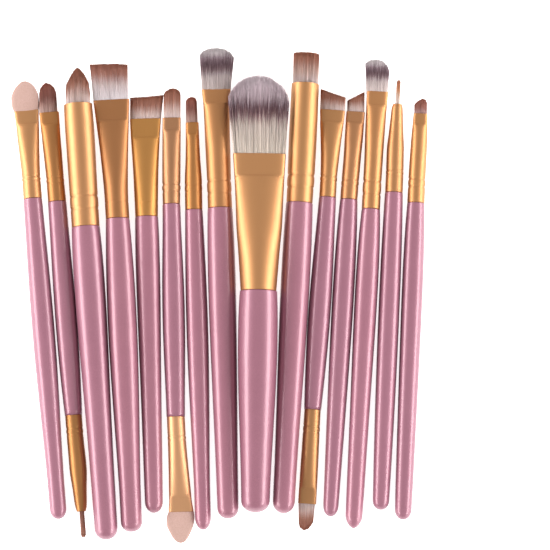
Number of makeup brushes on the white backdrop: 15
